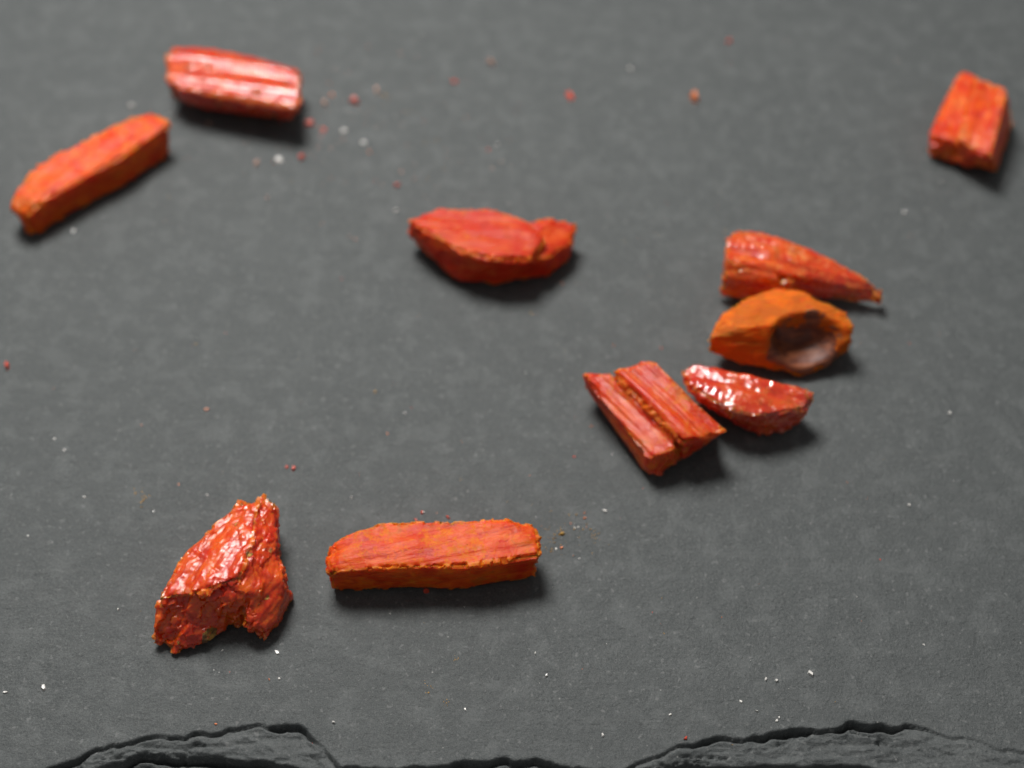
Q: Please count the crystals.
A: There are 10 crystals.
